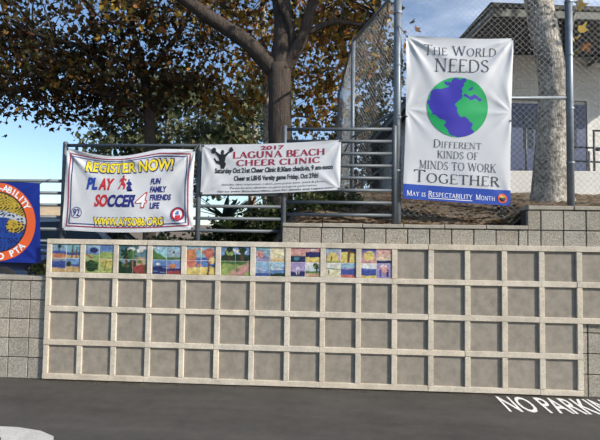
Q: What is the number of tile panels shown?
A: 10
